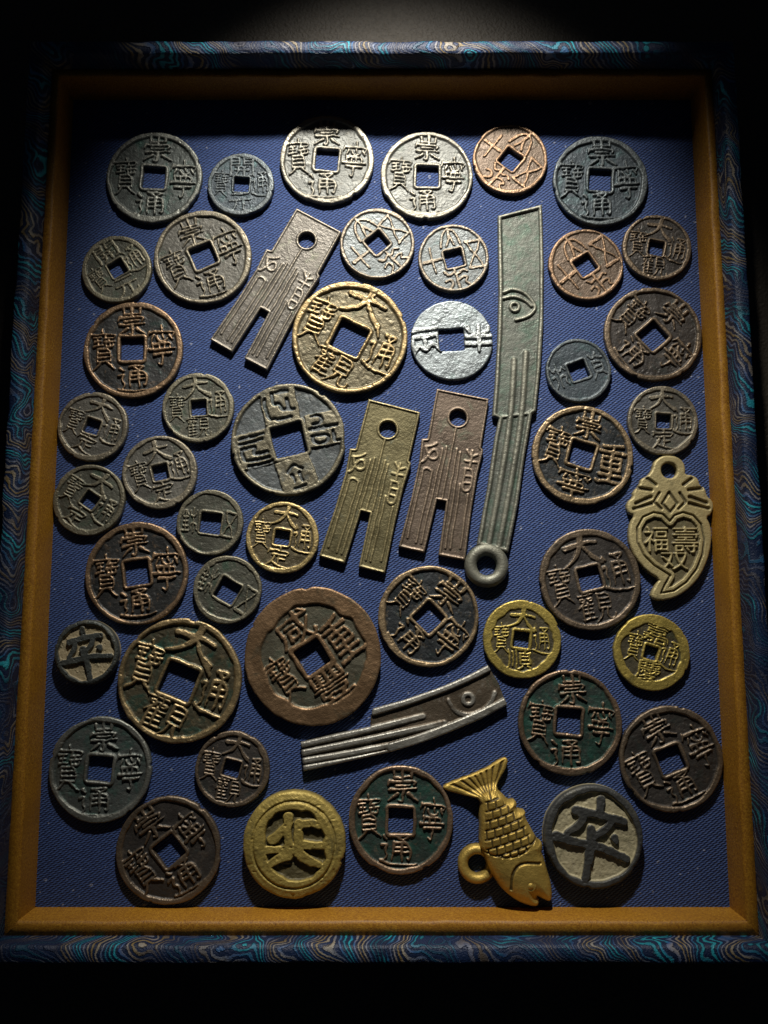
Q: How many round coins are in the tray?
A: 43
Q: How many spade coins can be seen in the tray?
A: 3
